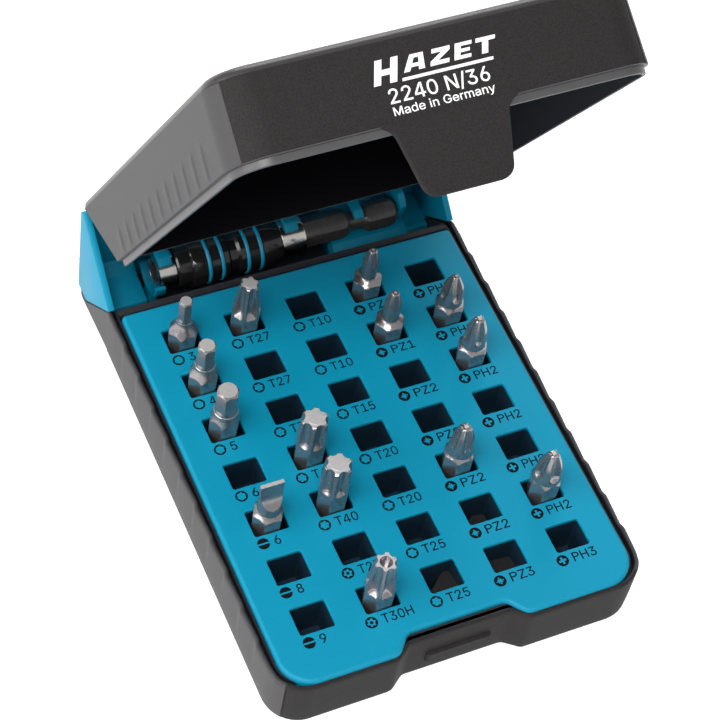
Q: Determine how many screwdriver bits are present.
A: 14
